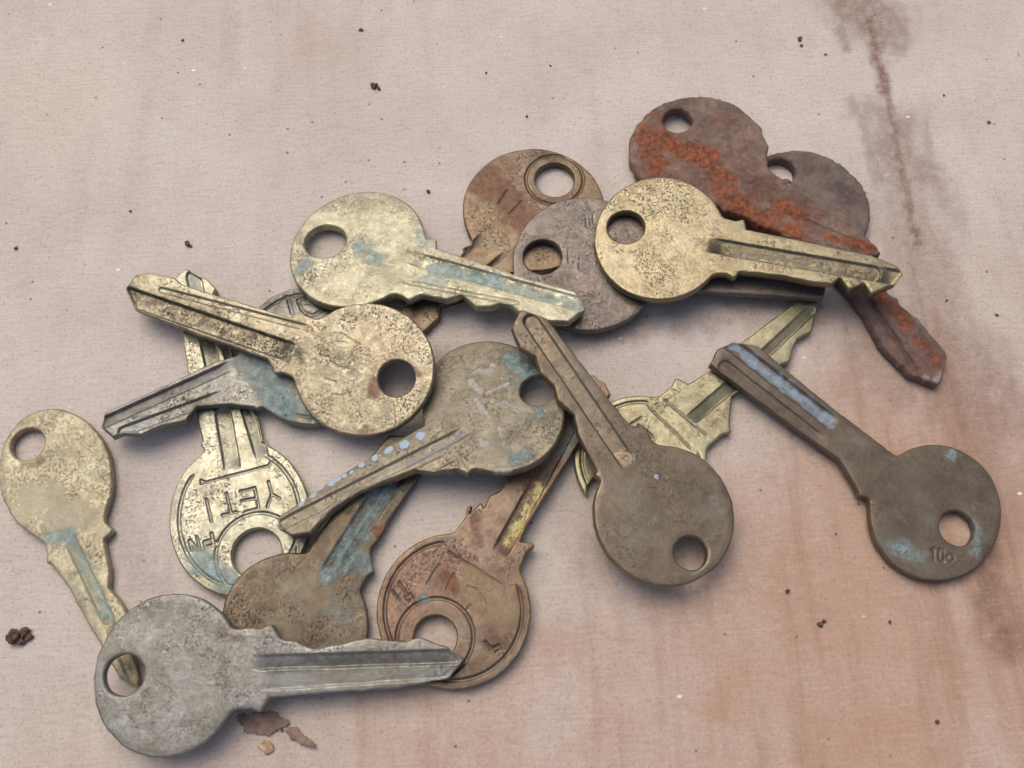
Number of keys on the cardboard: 17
